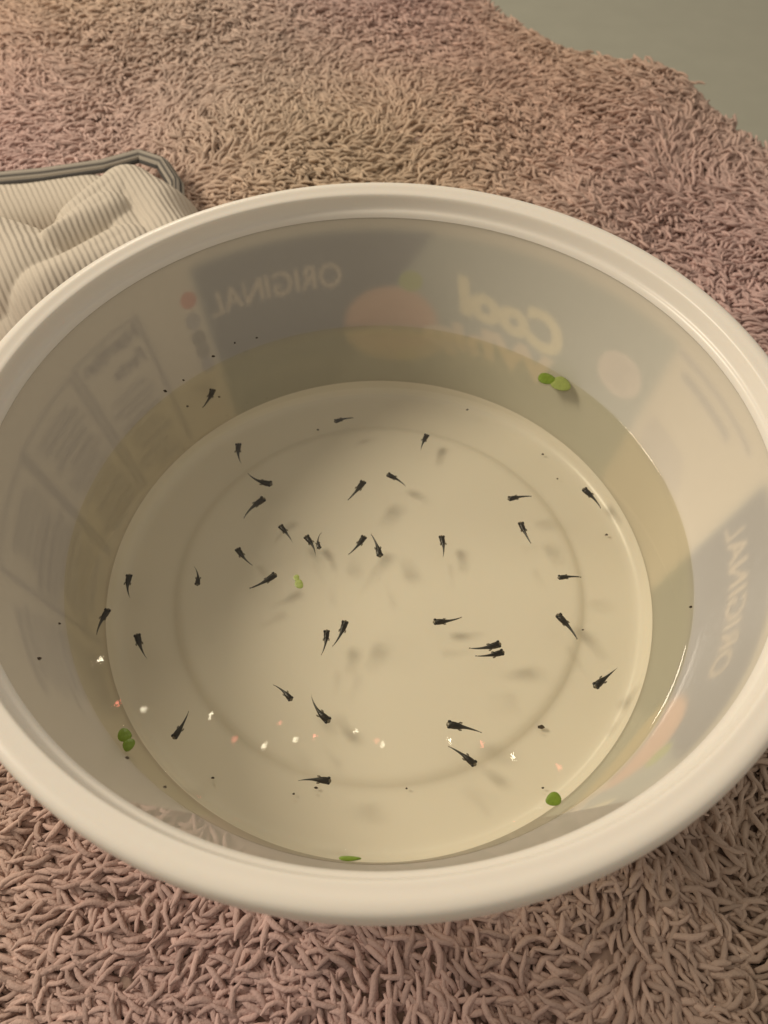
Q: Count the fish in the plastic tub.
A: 37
